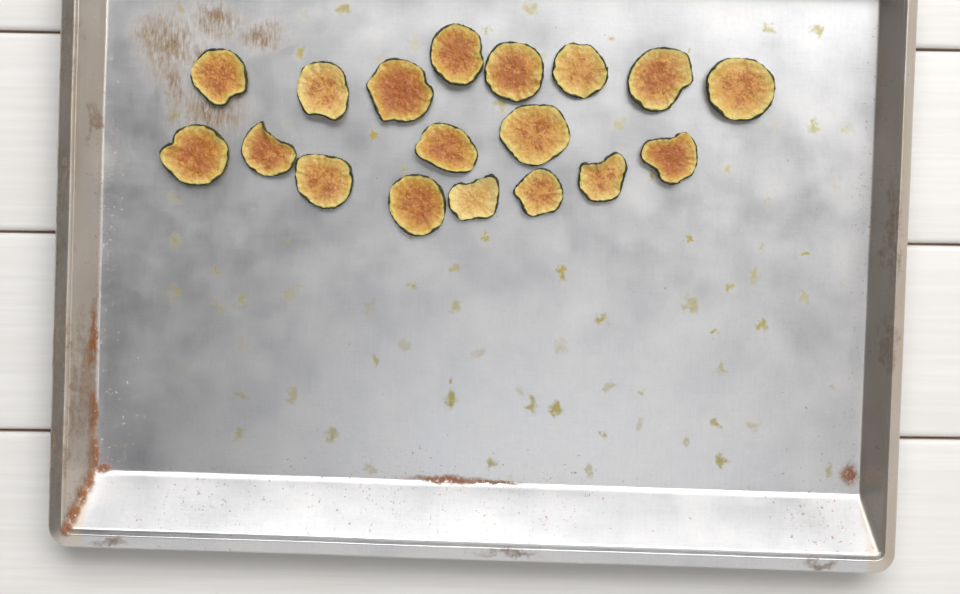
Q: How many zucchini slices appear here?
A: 18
